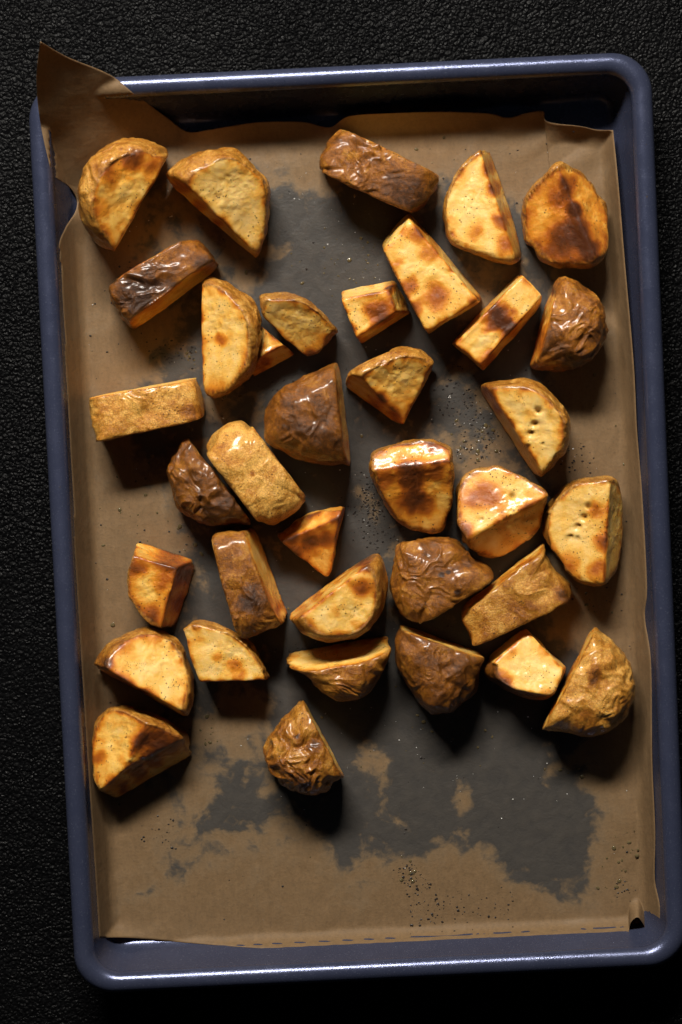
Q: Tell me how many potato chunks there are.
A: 36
